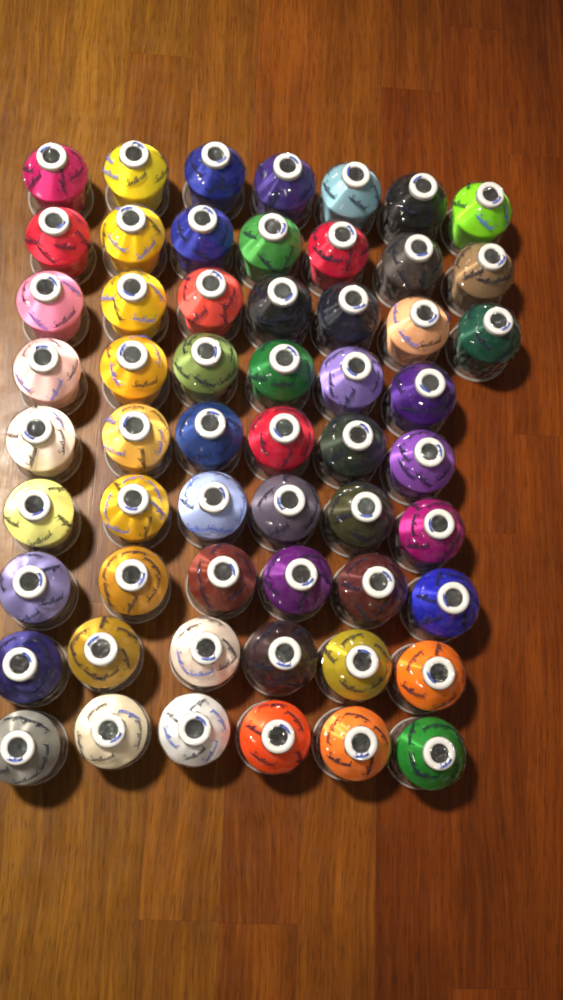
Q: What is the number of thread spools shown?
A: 57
